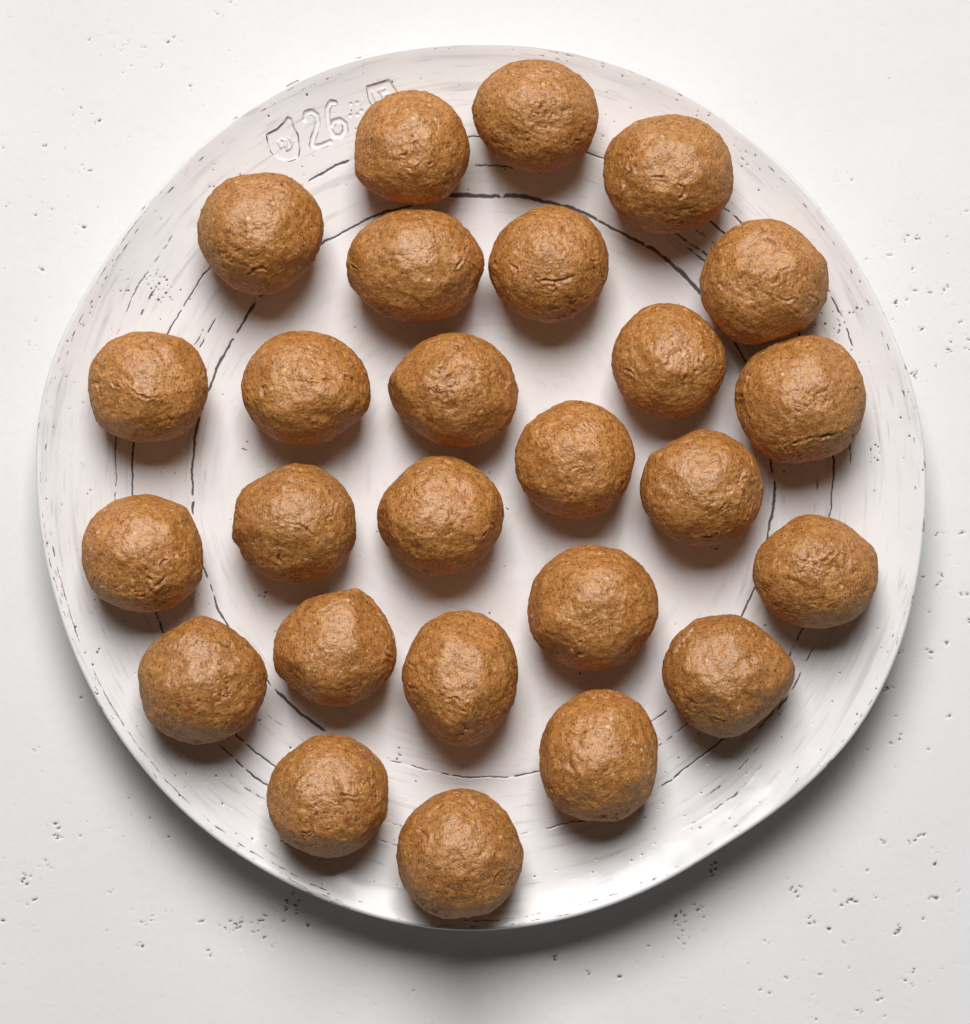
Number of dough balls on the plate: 26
